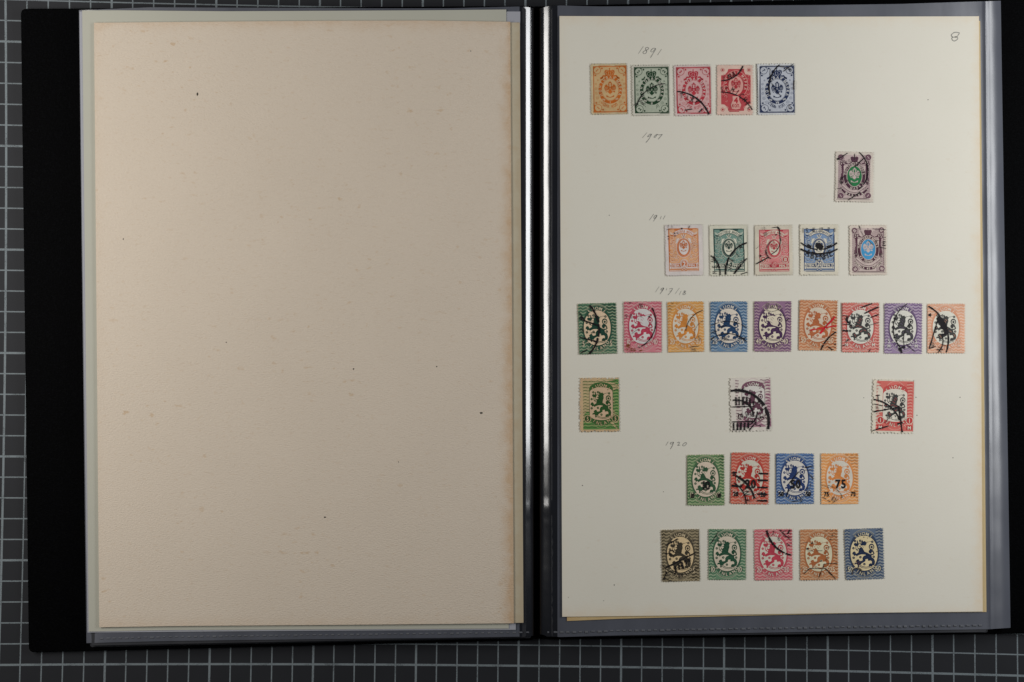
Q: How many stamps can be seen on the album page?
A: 32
